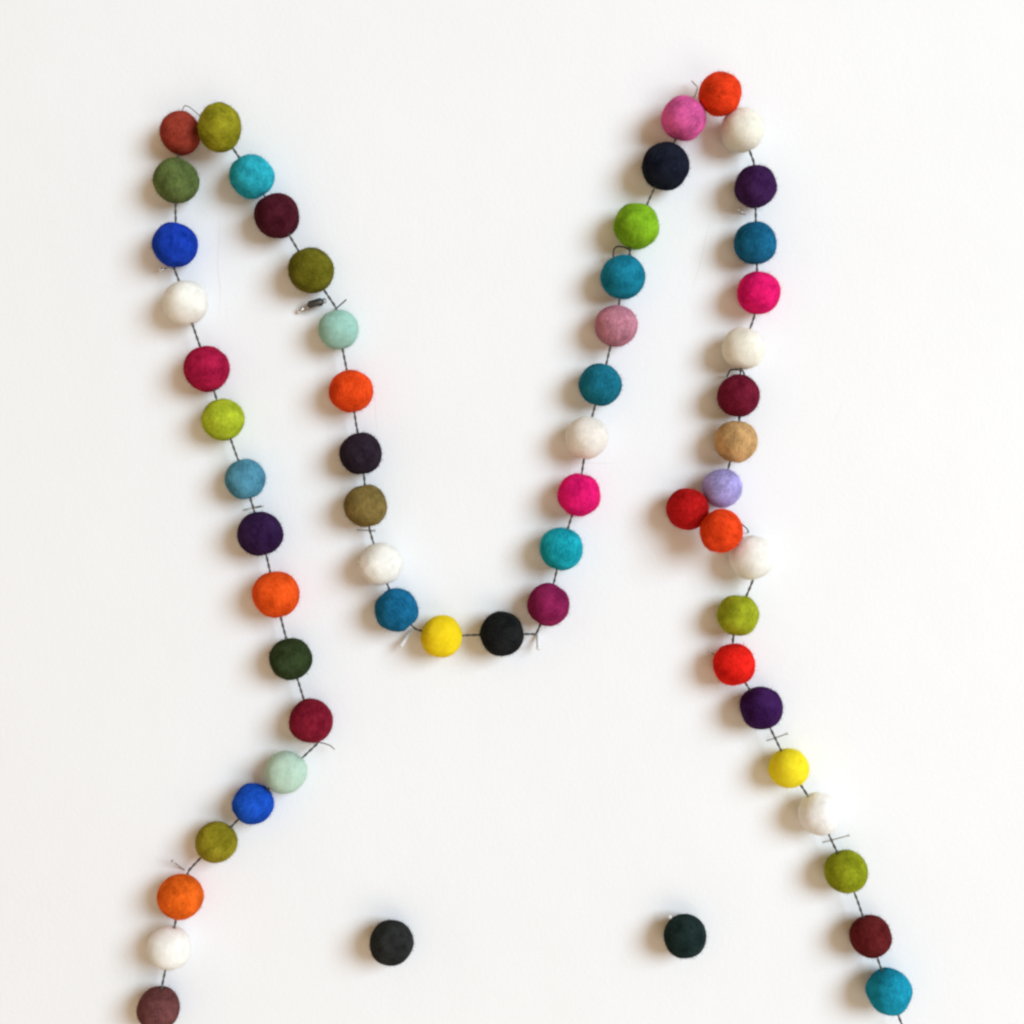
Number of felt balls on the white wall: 61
